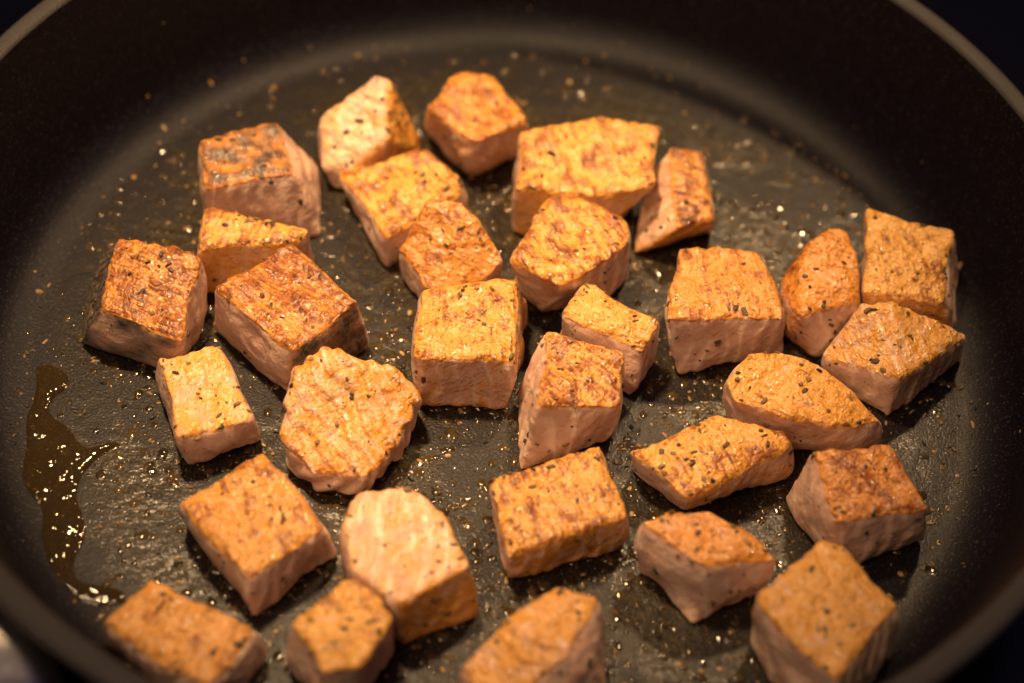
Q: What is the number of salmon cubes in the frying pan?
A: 31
